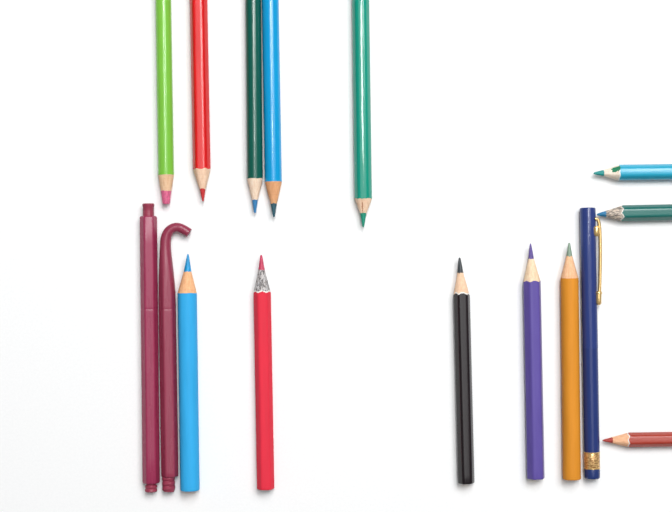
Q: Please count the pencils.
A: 13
